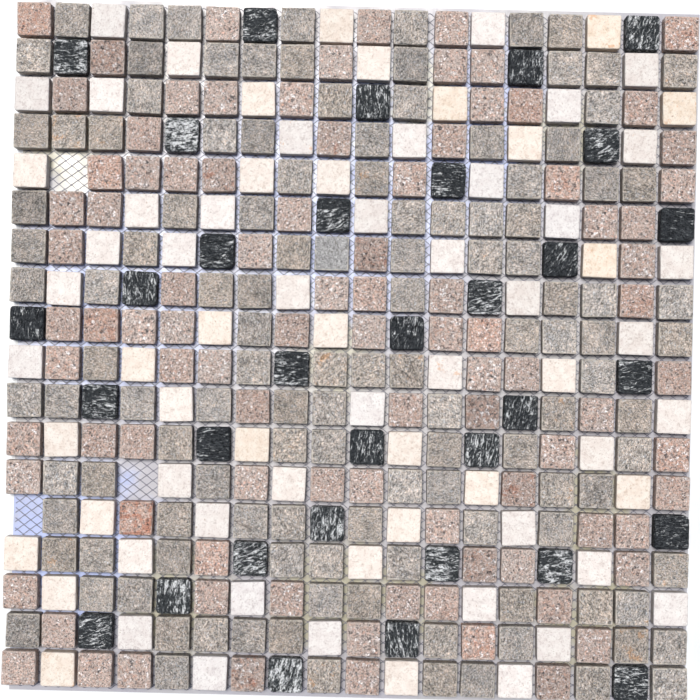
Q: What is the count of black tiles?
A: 33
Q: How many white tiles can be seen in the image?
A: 70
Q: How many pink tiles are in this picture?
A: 94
